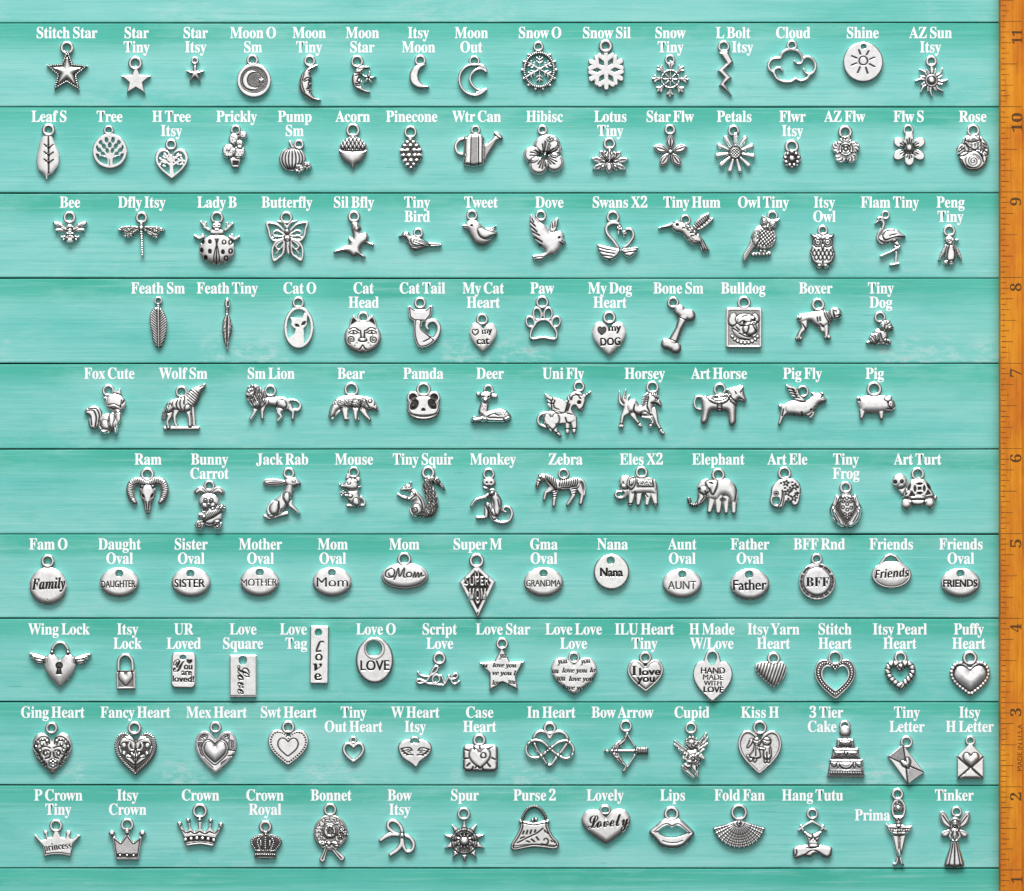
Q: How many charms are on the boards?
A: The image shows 137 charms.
